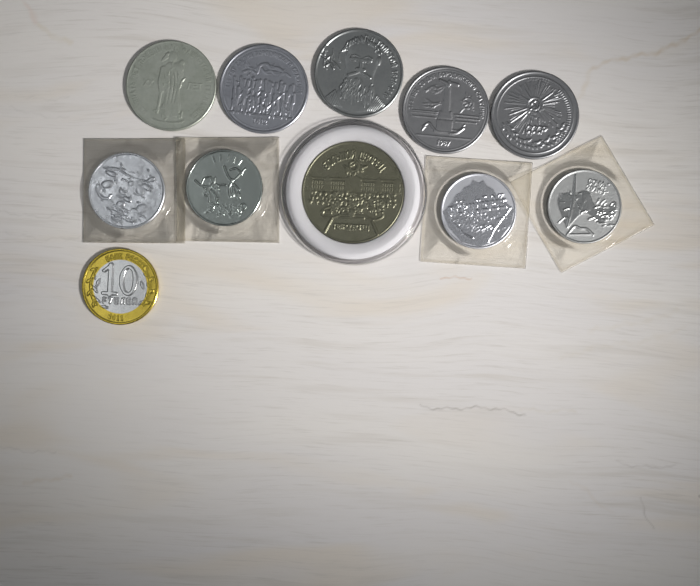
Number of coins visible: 11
